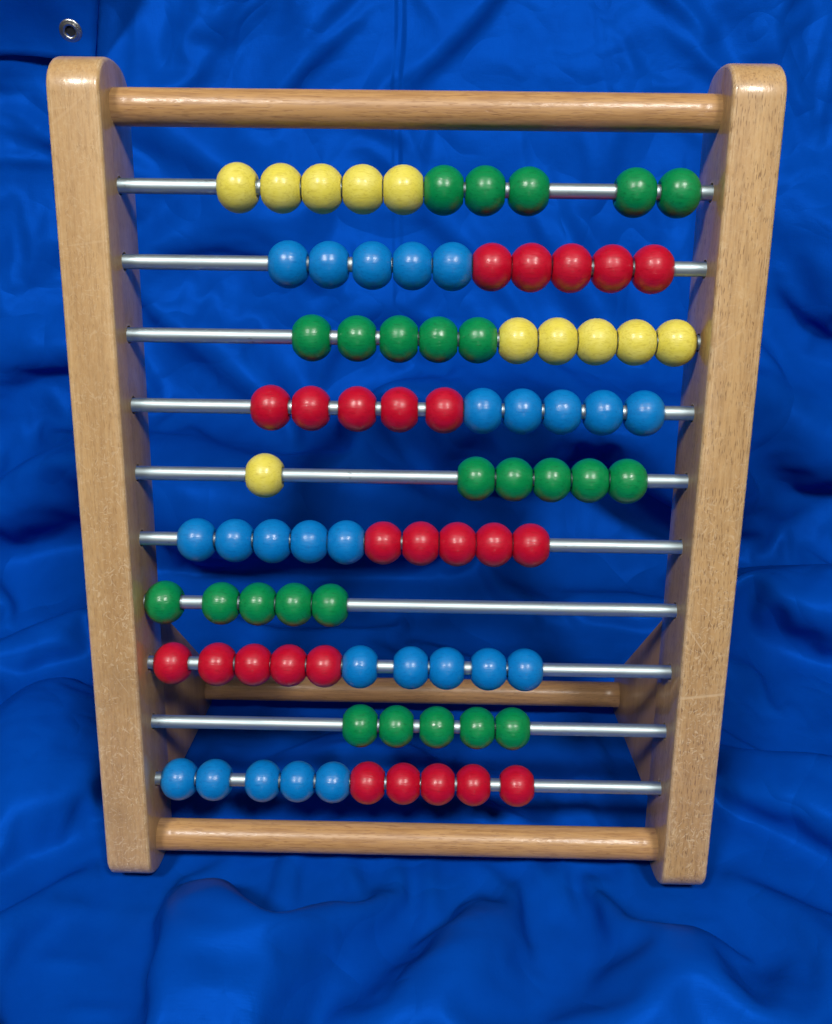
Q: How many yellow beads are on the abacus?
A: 11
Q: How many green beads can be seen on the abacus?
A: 25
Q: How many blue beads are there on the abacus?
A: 25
